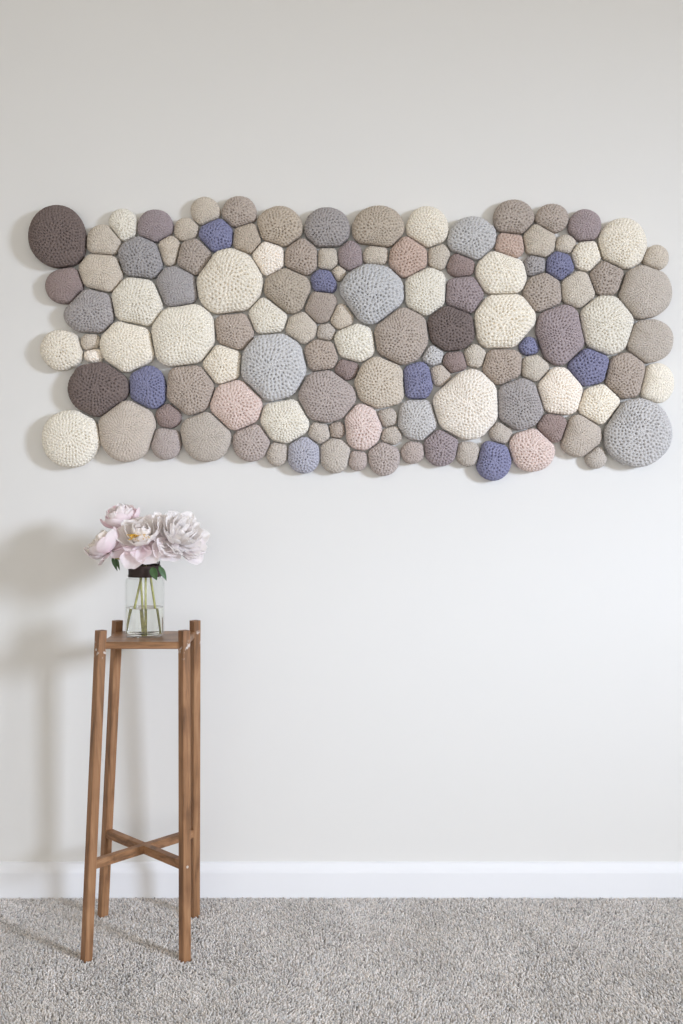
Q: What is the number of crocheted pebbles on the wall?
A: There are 124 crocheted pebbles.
